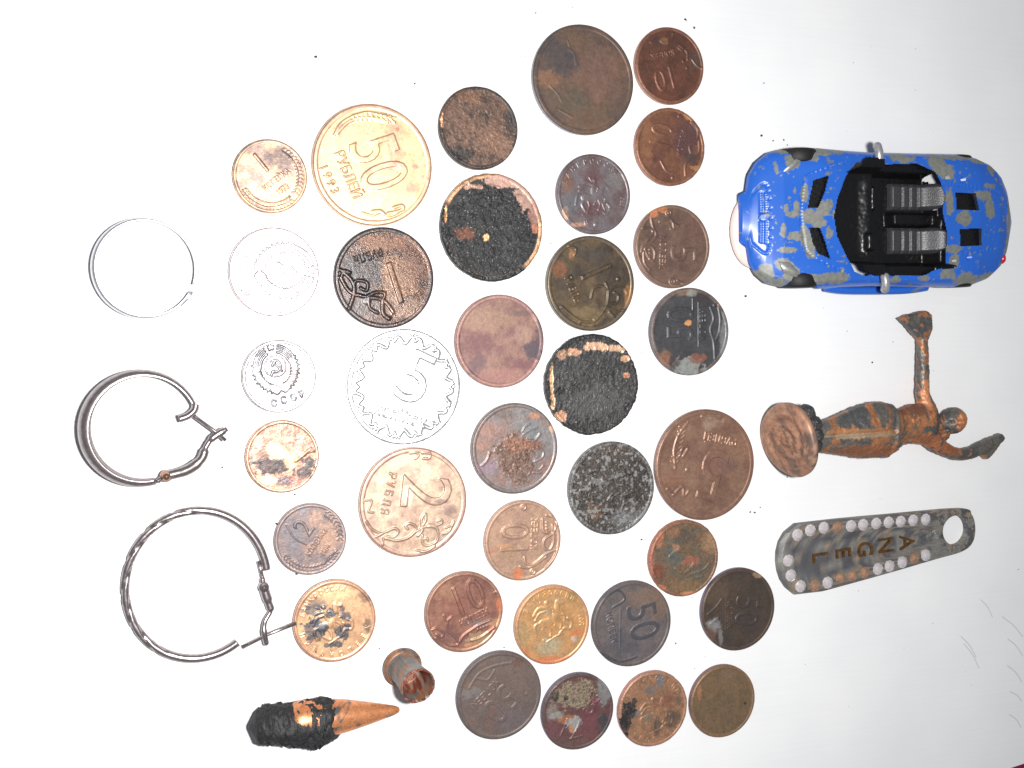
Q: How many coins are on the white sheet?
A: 34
